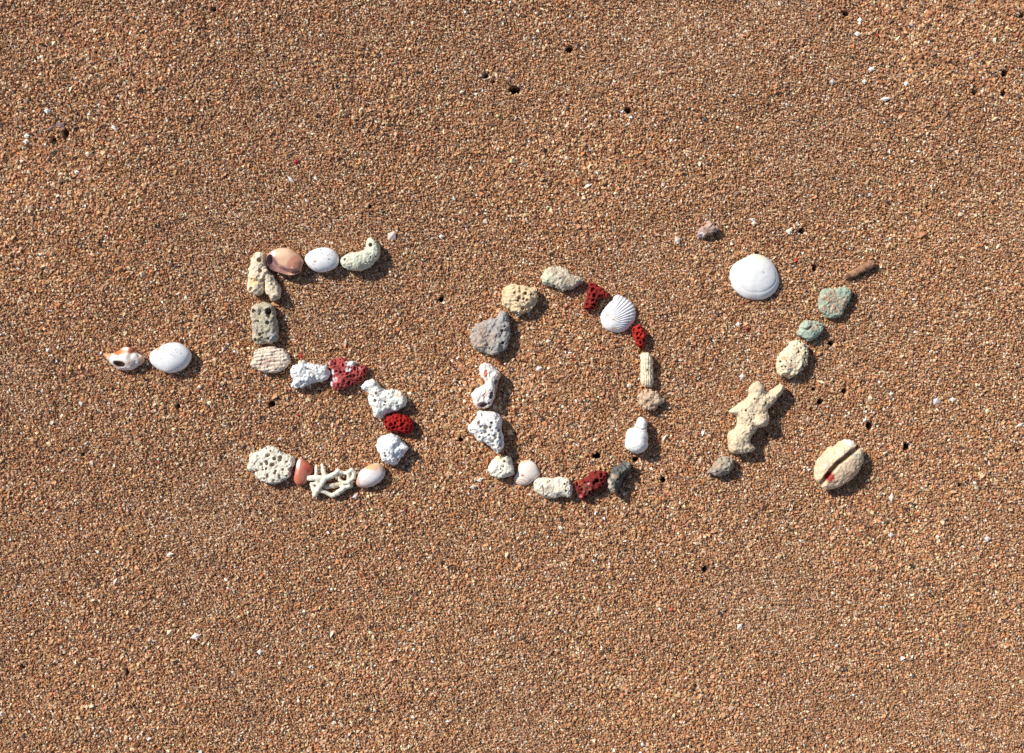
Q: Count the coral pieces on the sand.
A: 29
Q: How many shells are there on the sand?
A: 12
